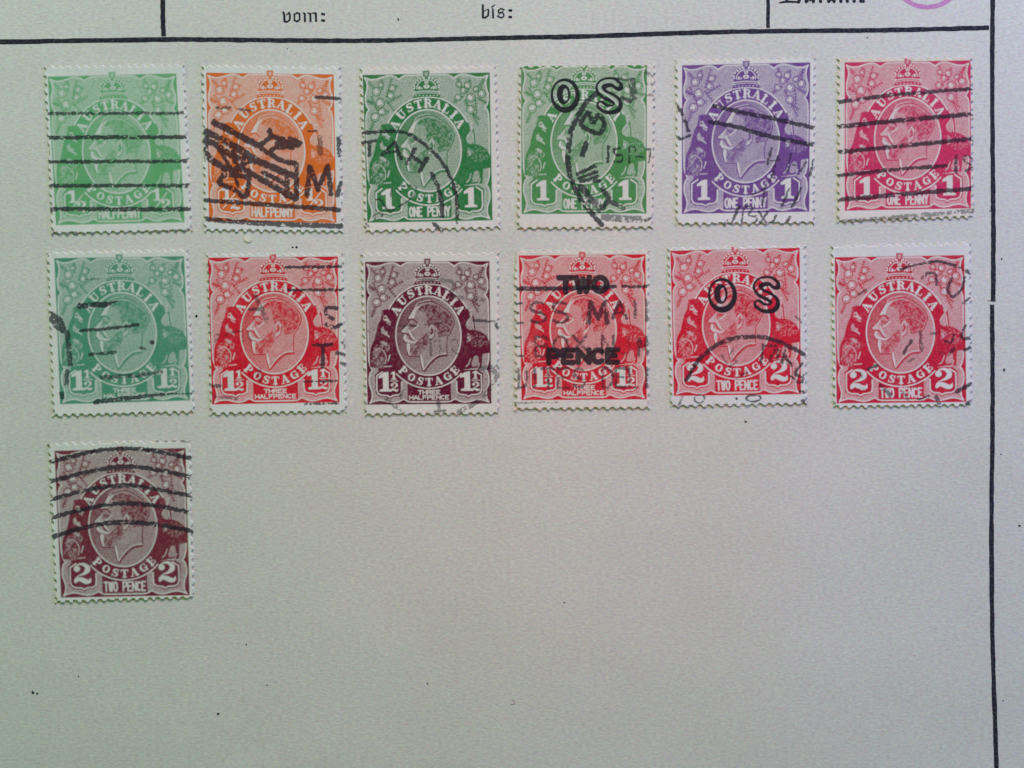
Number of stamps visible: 13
